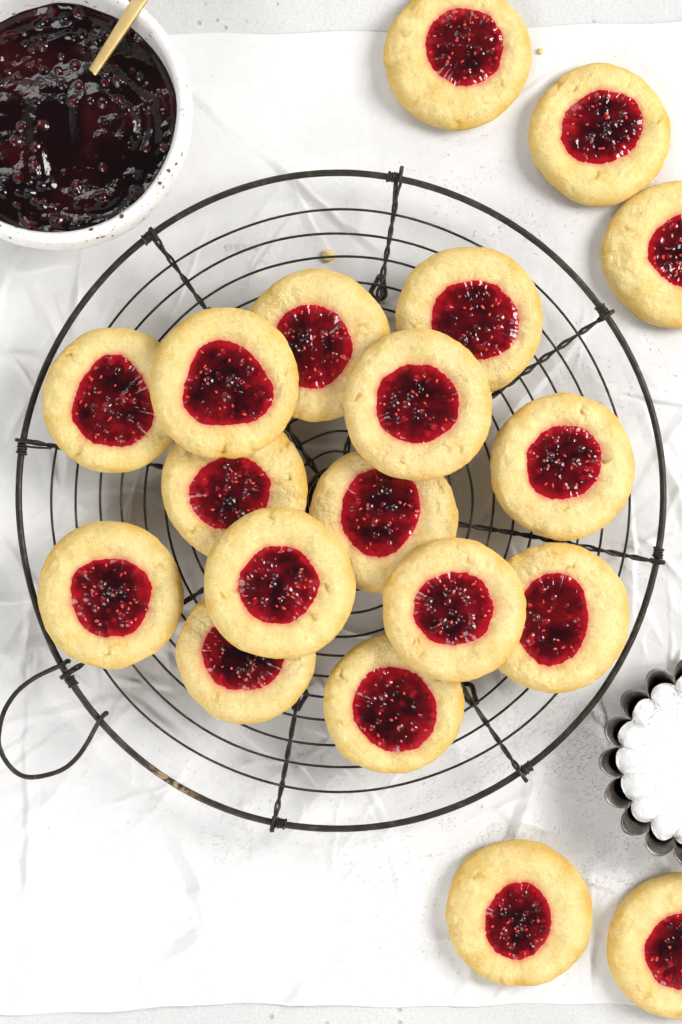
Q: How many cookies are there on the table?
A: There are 19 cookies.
